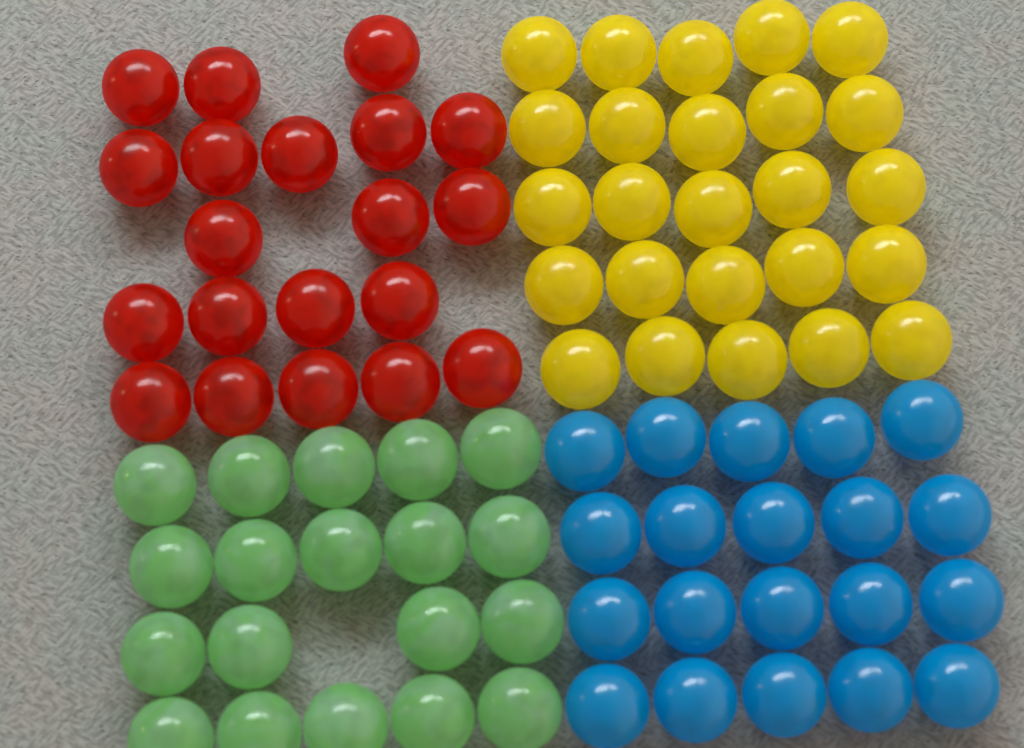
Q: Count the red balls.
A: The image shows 20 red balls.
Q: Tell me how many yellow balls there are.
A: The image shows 25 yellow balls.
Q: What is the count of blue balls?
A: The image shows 20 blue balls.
